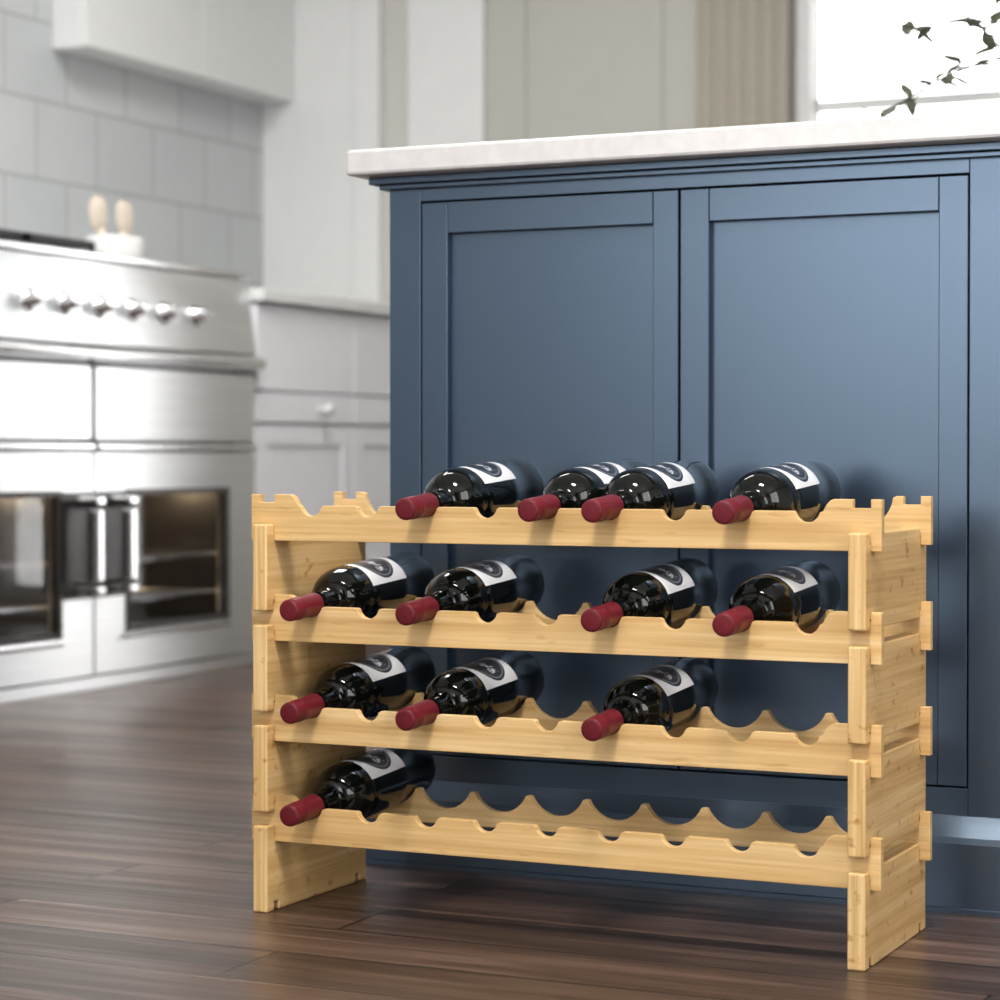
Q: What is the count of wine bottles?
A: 12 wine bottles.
